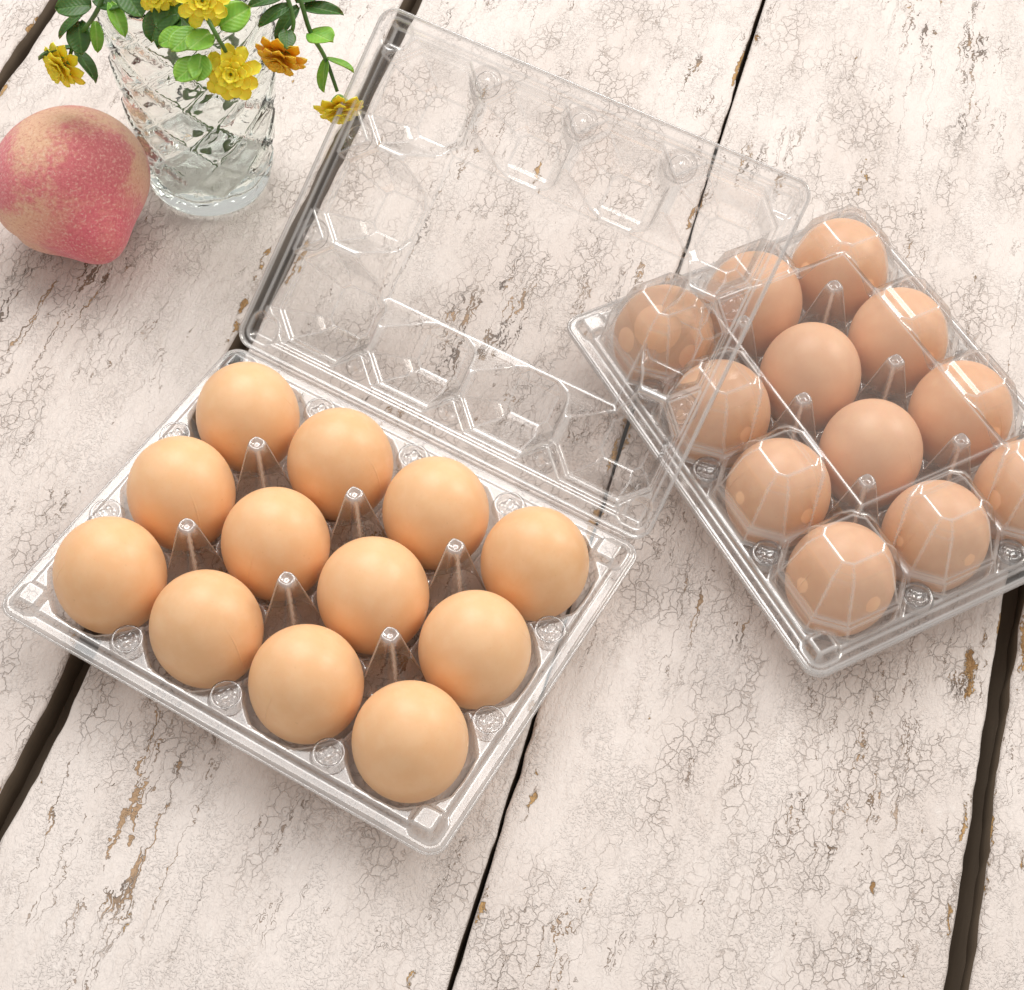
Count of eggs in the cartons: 24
